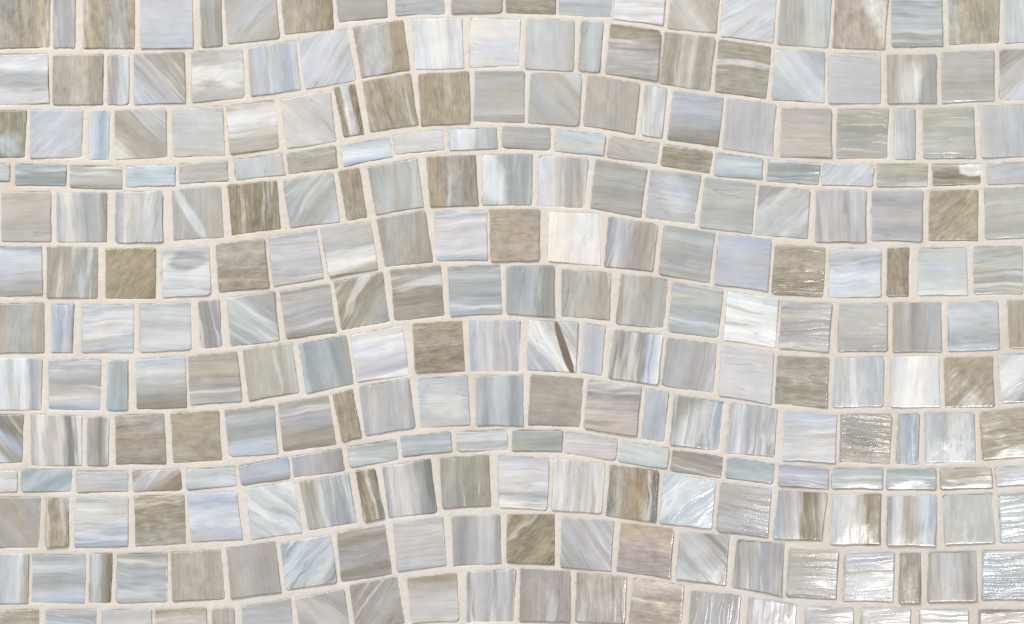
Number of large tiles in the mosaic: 196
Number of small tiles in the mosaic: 63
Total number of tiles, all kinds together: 259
